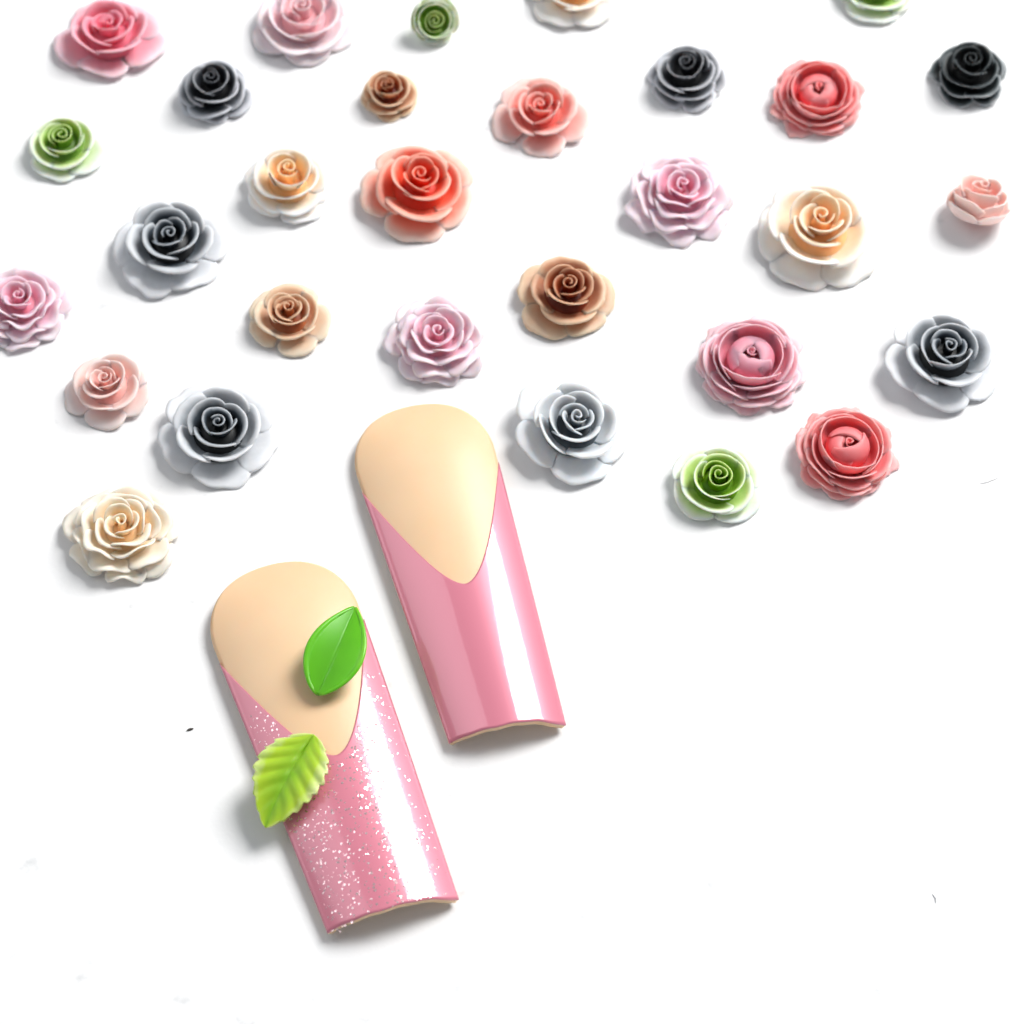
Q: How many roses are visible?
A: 30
